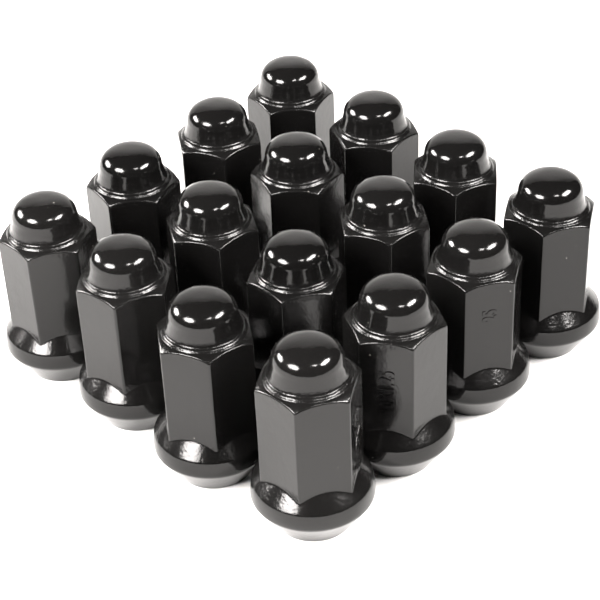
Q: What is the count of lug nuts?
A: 16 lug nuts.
